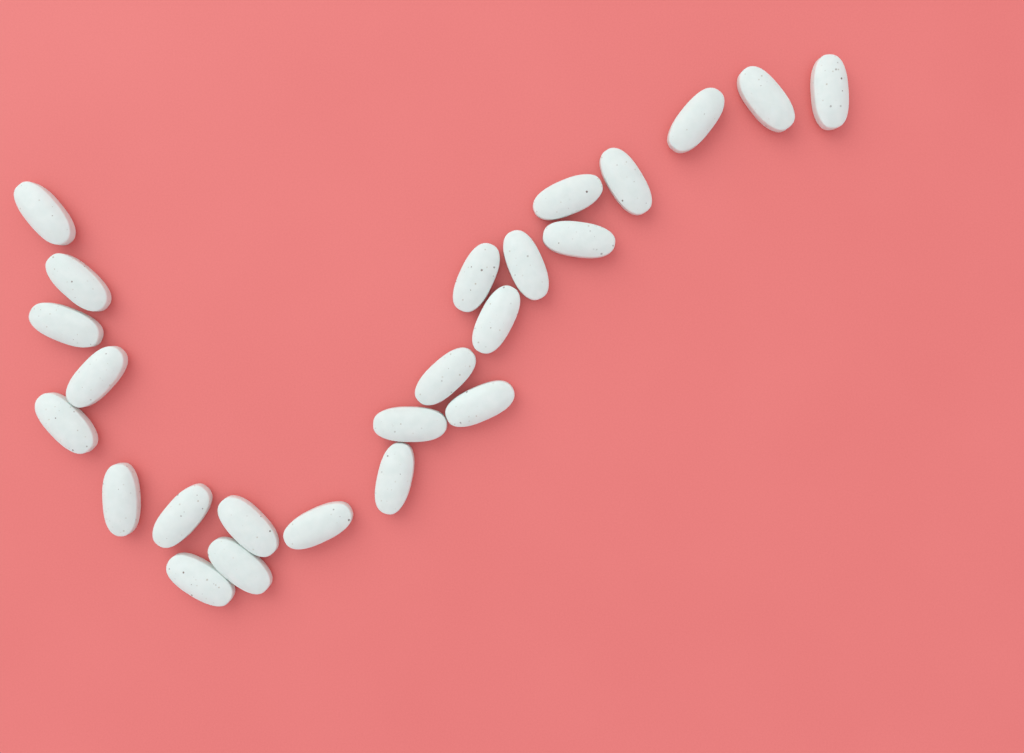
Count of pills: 24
